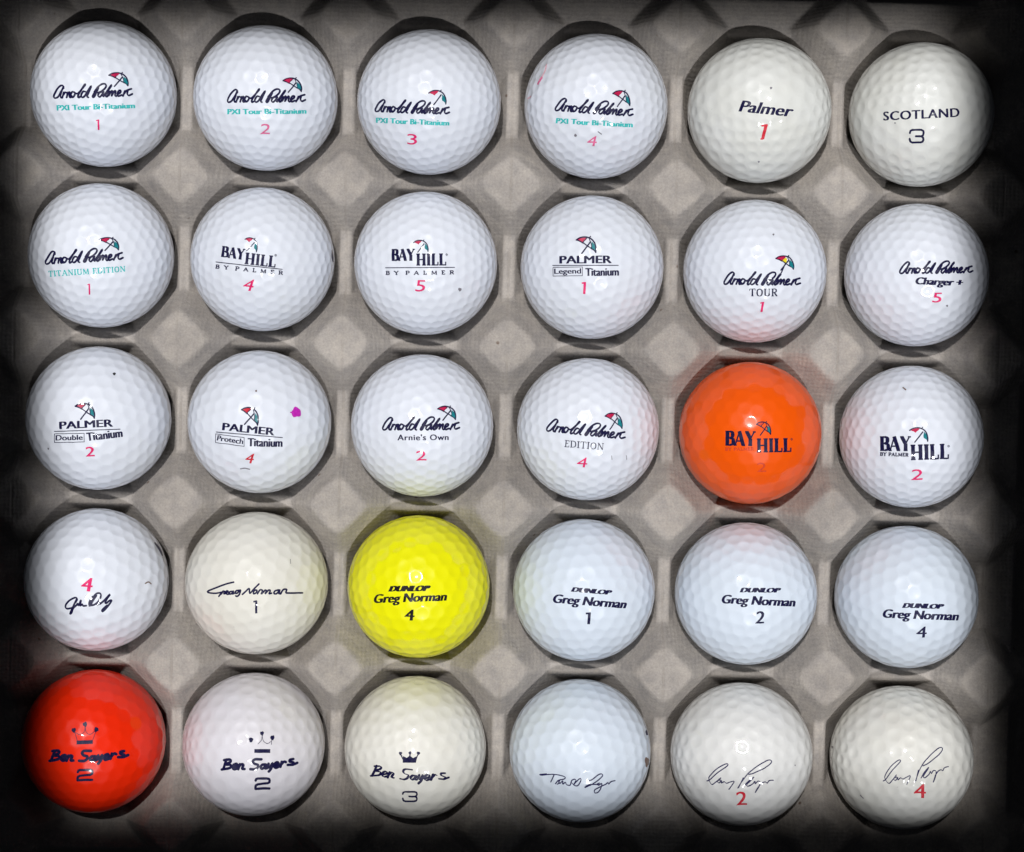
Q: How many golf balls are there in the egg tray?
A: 30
